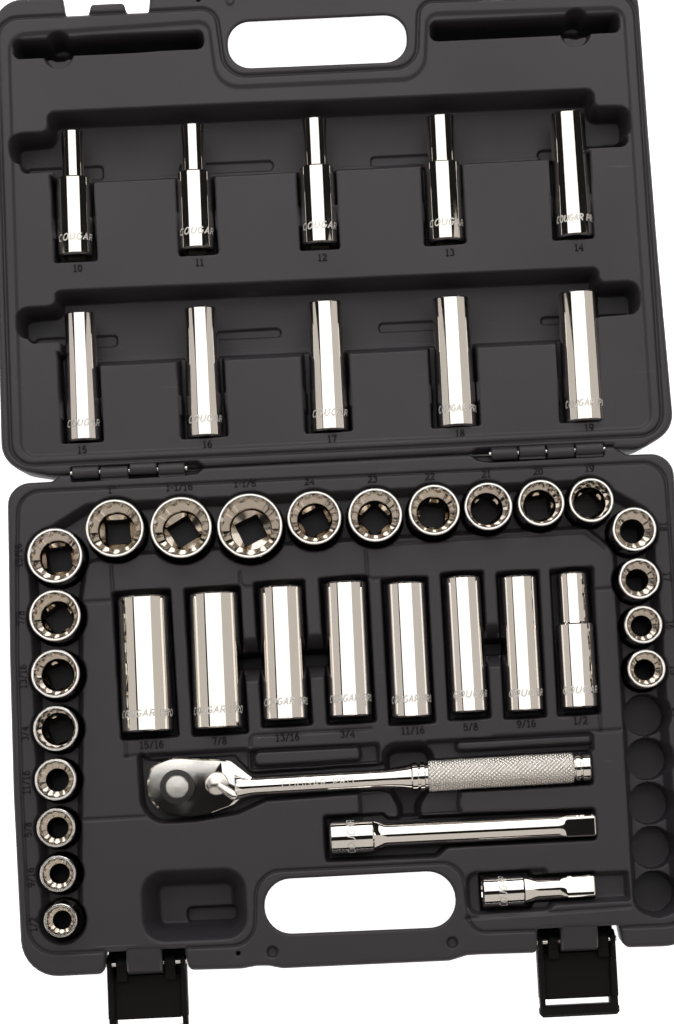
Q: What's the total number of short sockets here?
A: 21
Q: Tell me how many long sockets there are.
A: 18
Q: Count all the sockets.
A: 39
